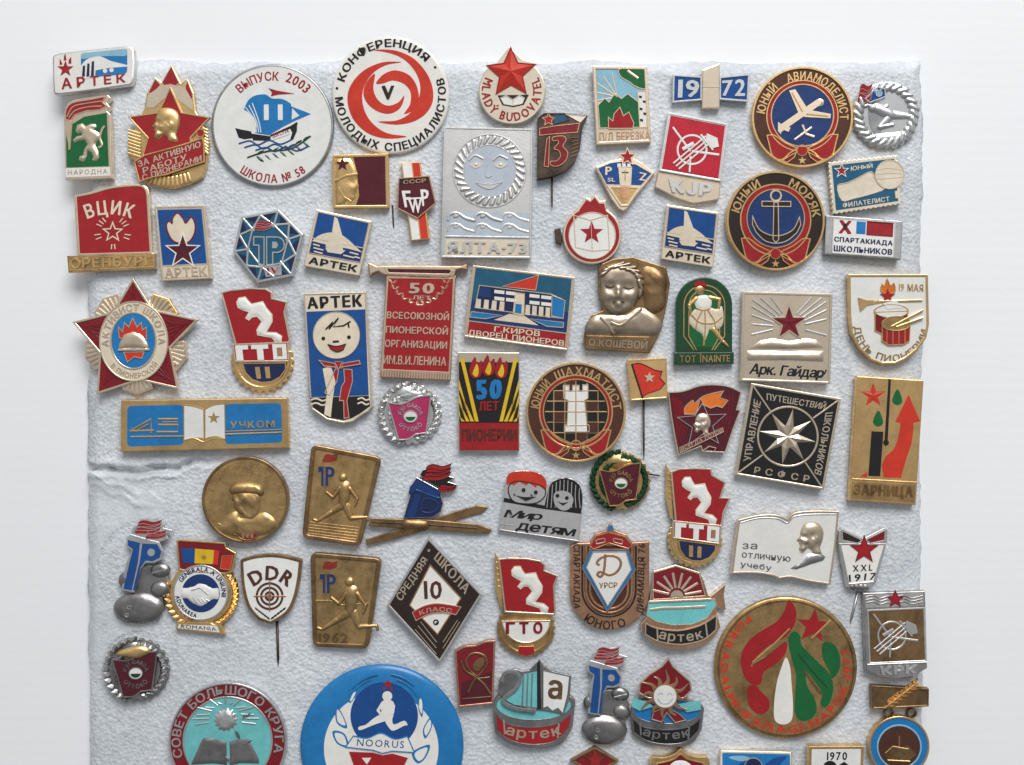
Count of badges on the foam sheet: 72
